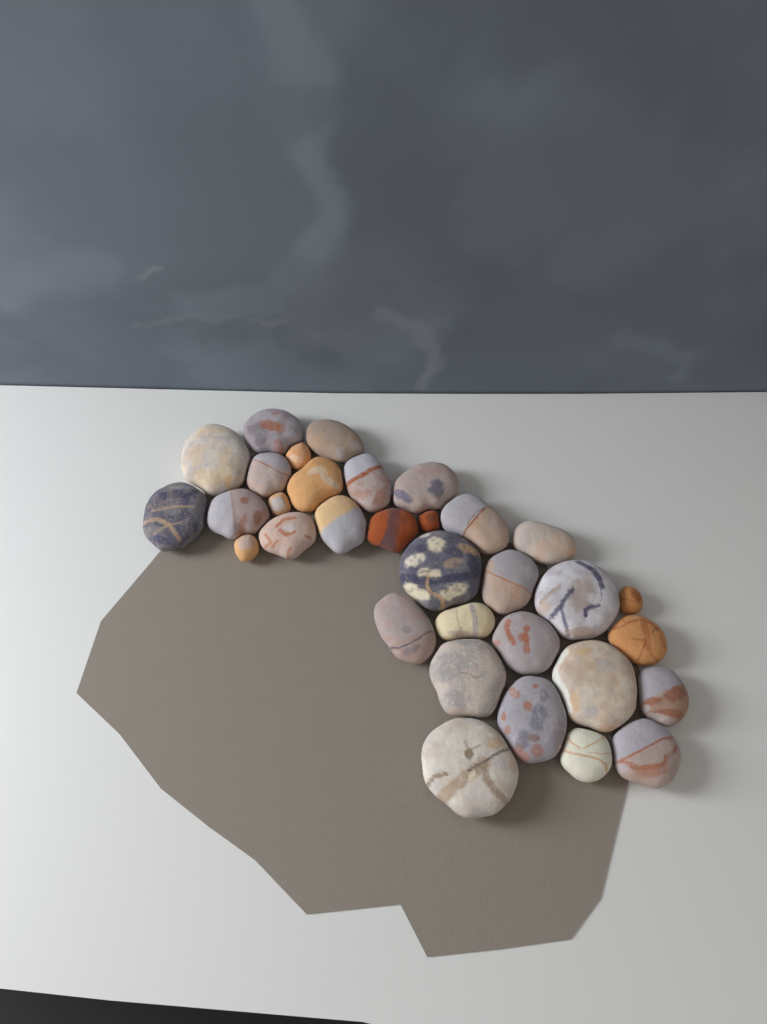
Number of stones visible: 33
